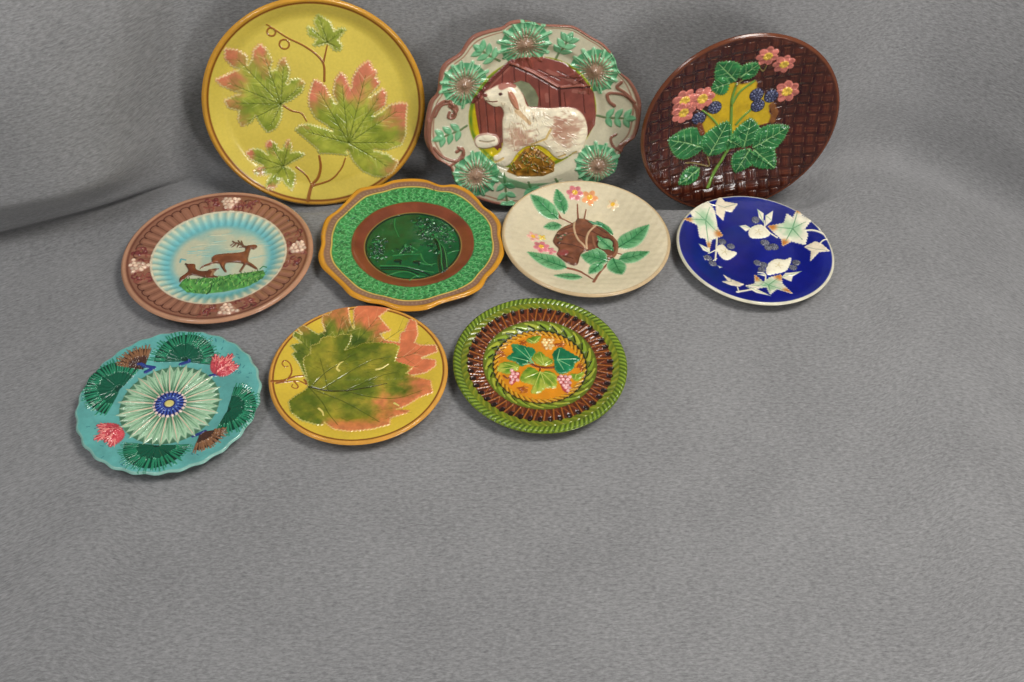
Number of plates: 10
